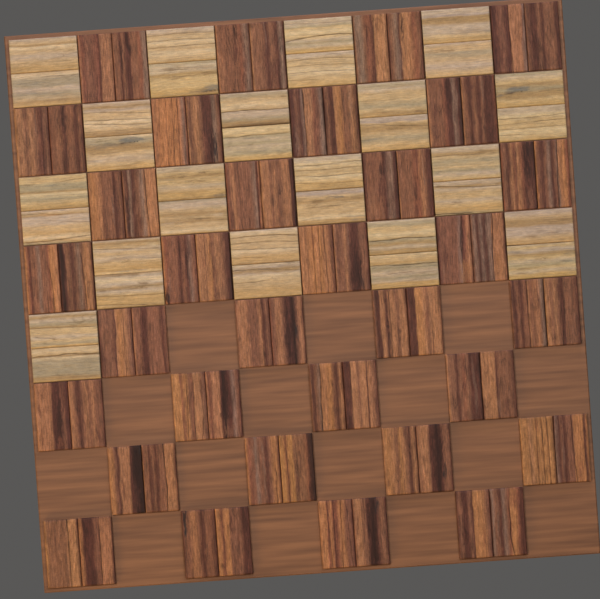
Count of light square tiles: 17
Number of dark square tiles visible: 32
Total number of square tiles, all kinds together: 49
